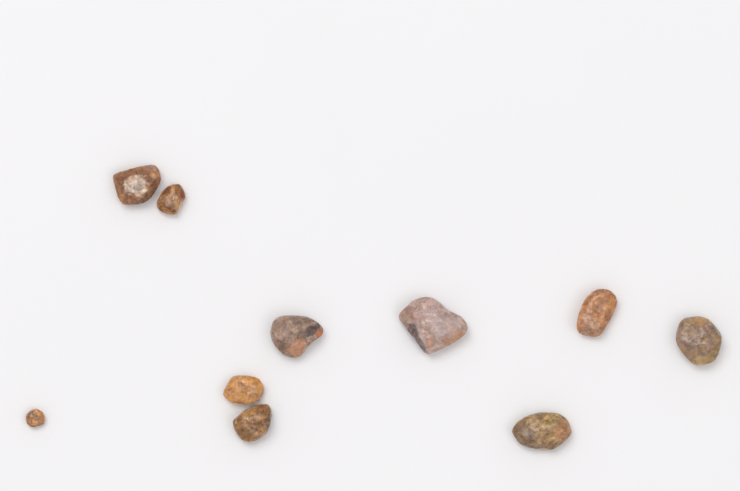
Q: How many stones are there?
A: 10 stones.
